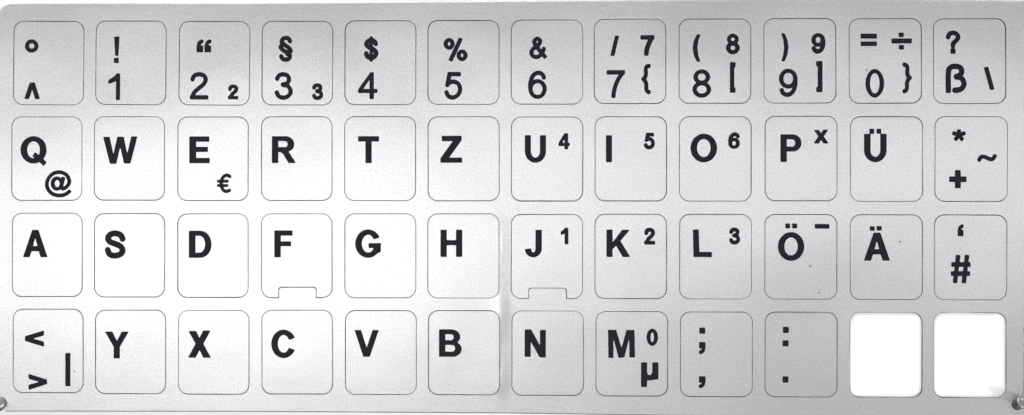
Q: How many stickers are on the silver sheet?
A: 46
